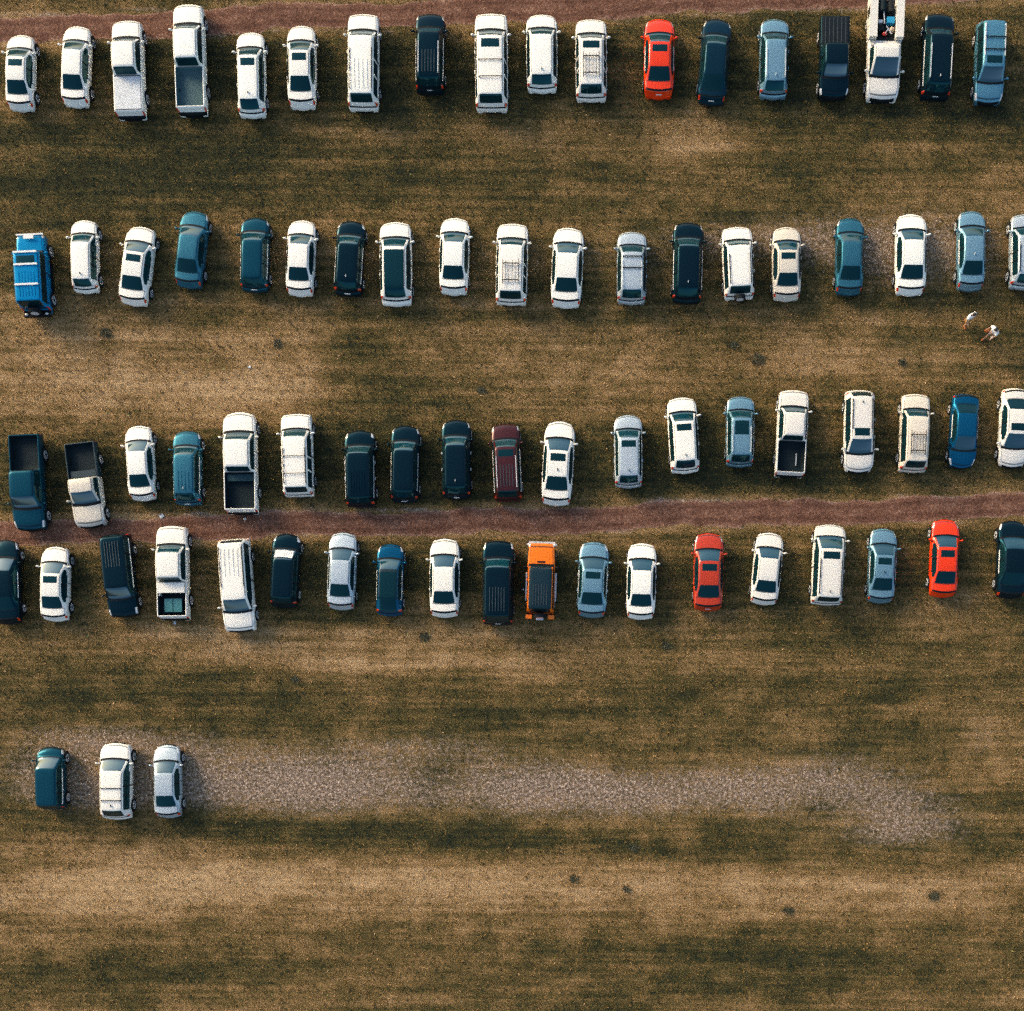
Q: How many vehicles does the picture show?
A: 78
